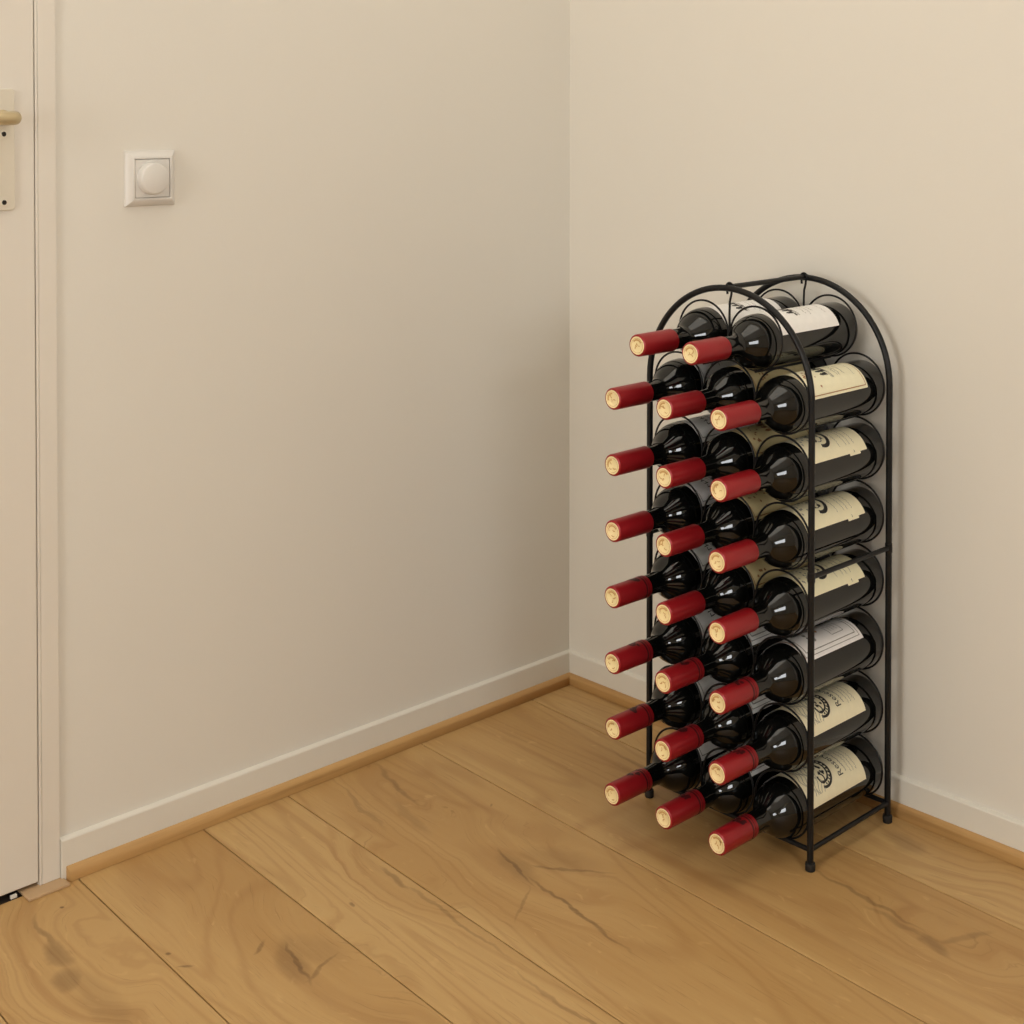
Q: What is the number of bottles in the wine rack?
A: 23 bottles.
